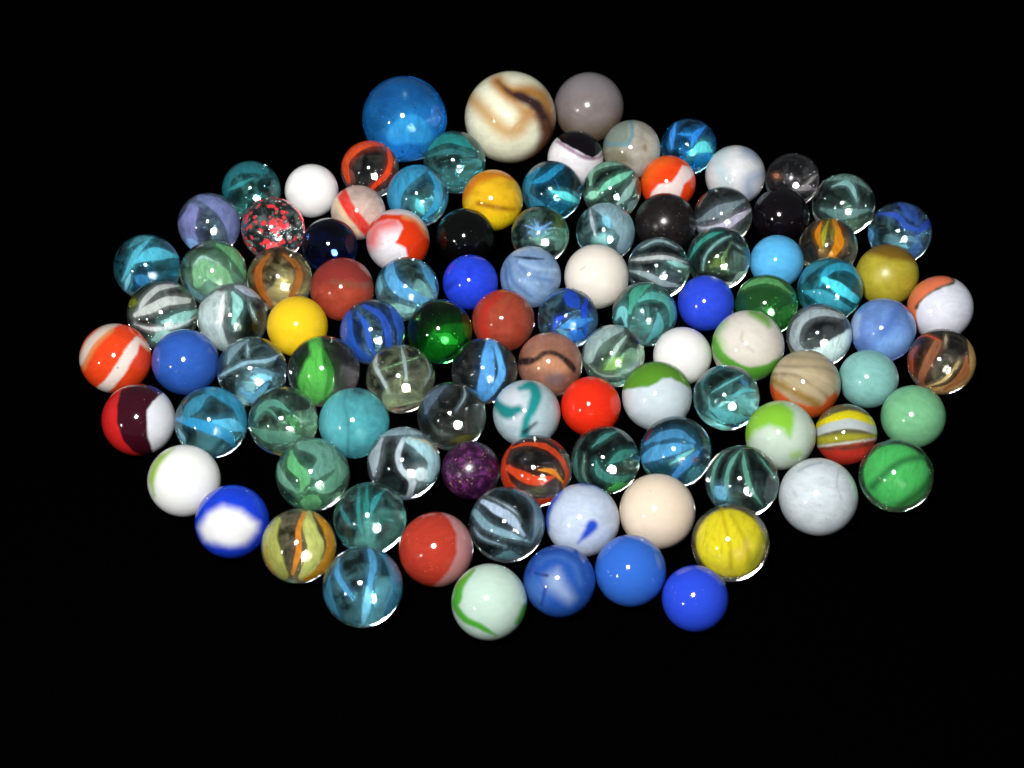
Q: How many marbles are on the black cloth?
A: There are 105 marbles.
